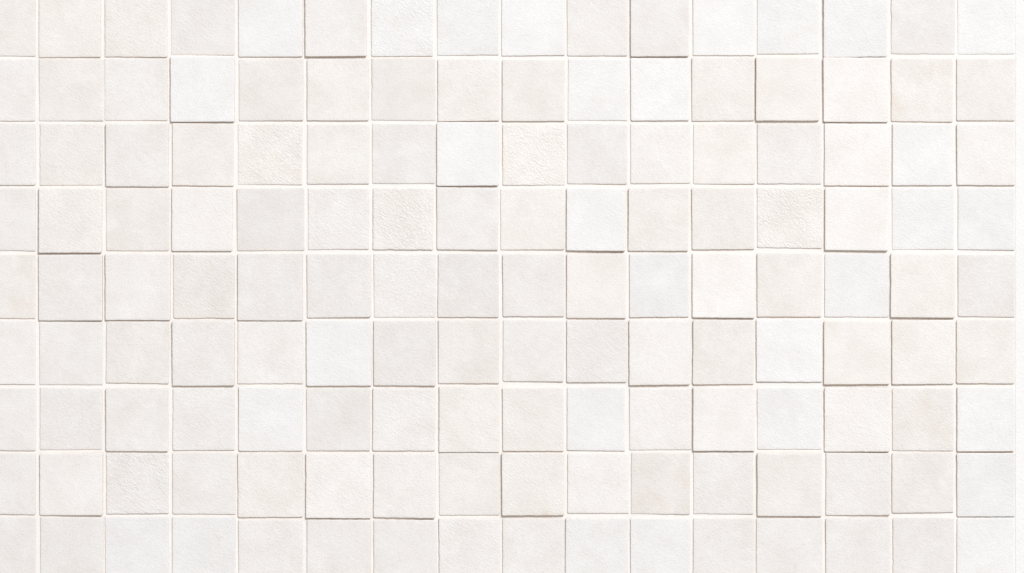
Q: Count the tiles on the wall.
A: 144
